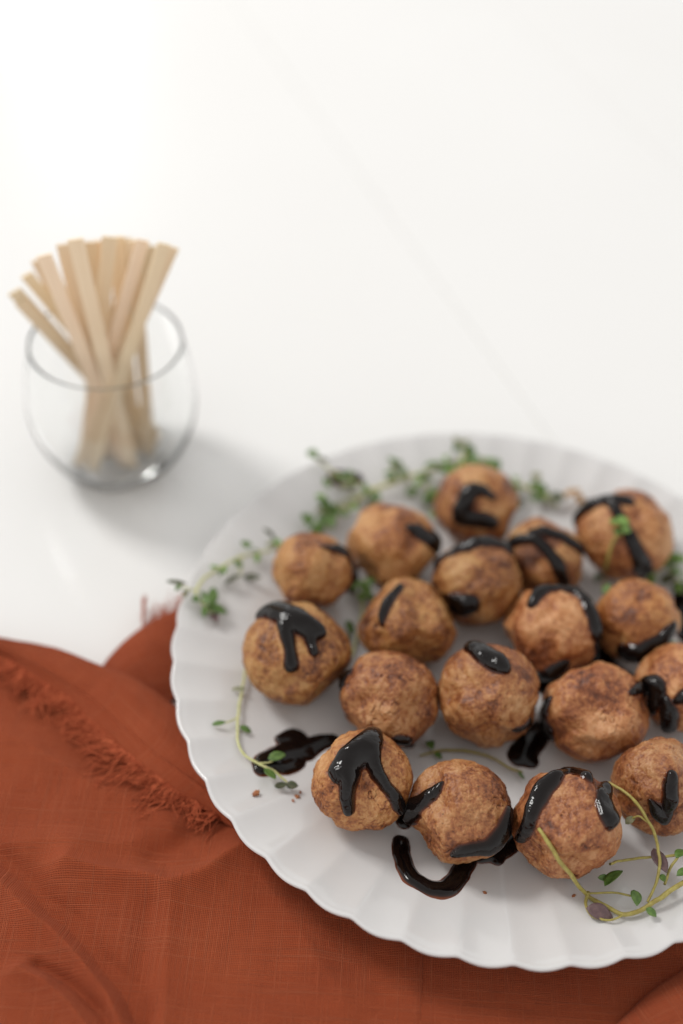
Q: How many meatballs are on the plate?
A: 18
